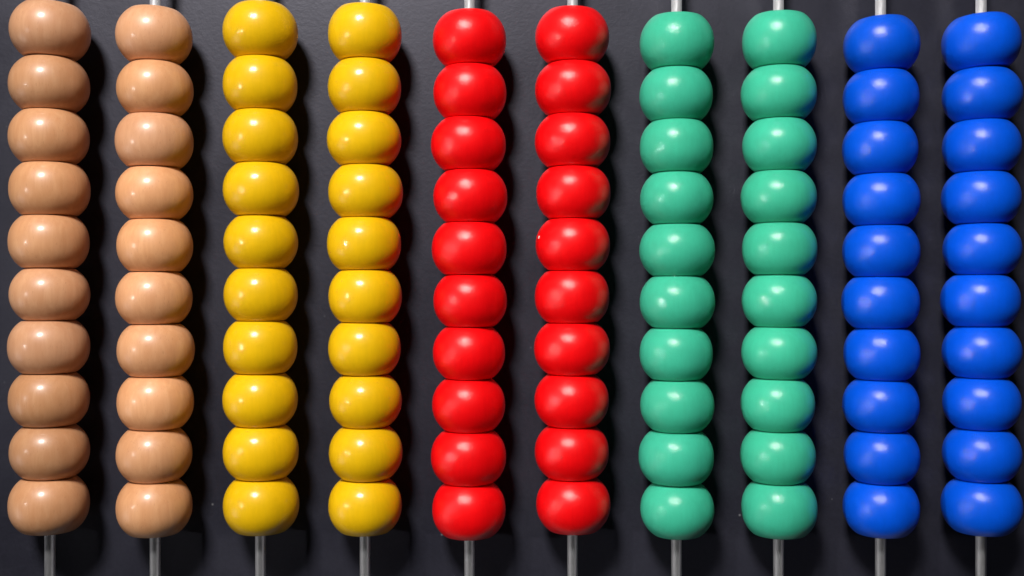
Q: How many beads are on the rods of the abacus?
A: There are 100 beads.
